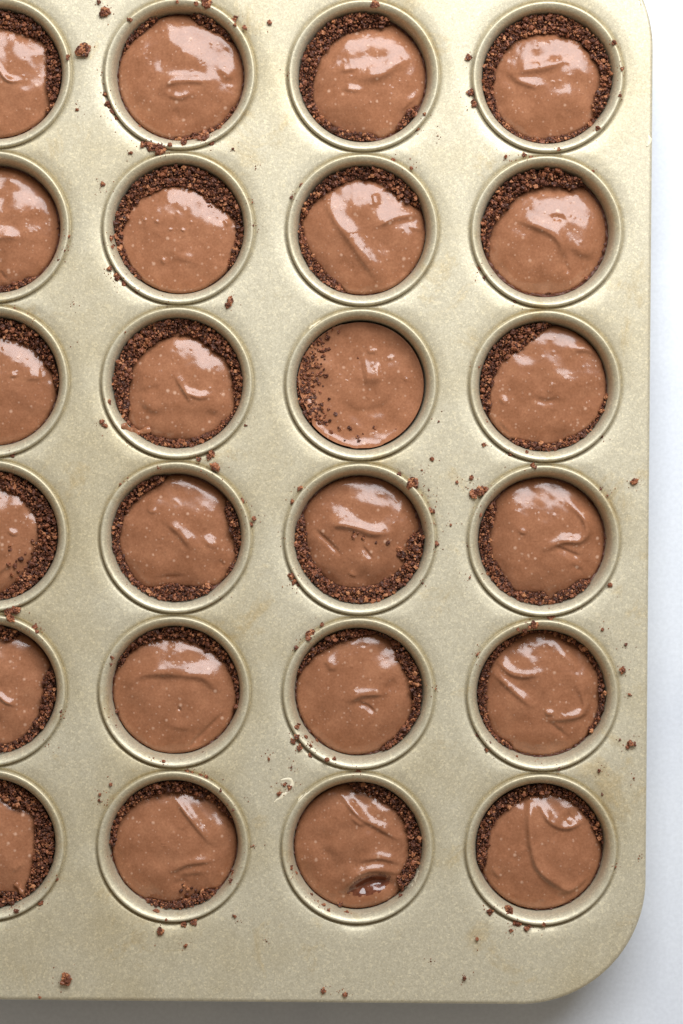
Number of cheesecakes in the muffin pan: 24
